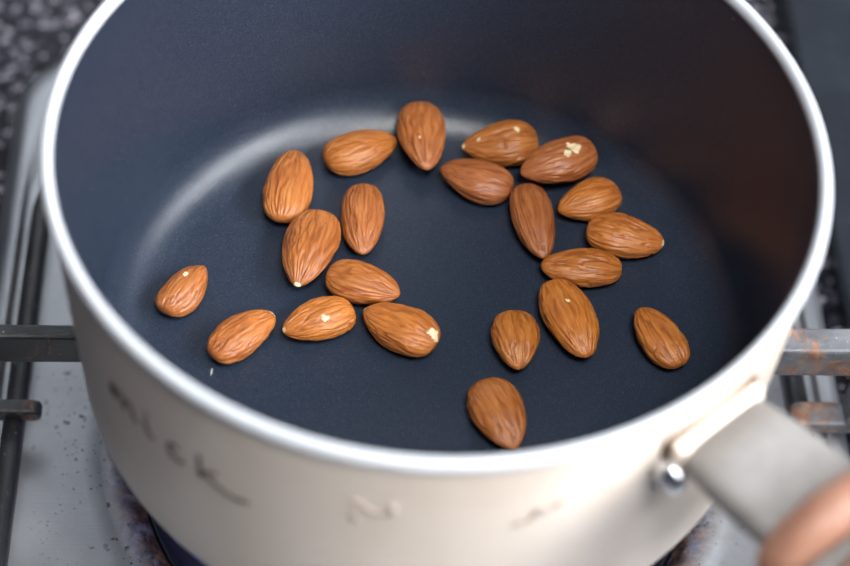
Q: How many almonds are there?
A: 21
